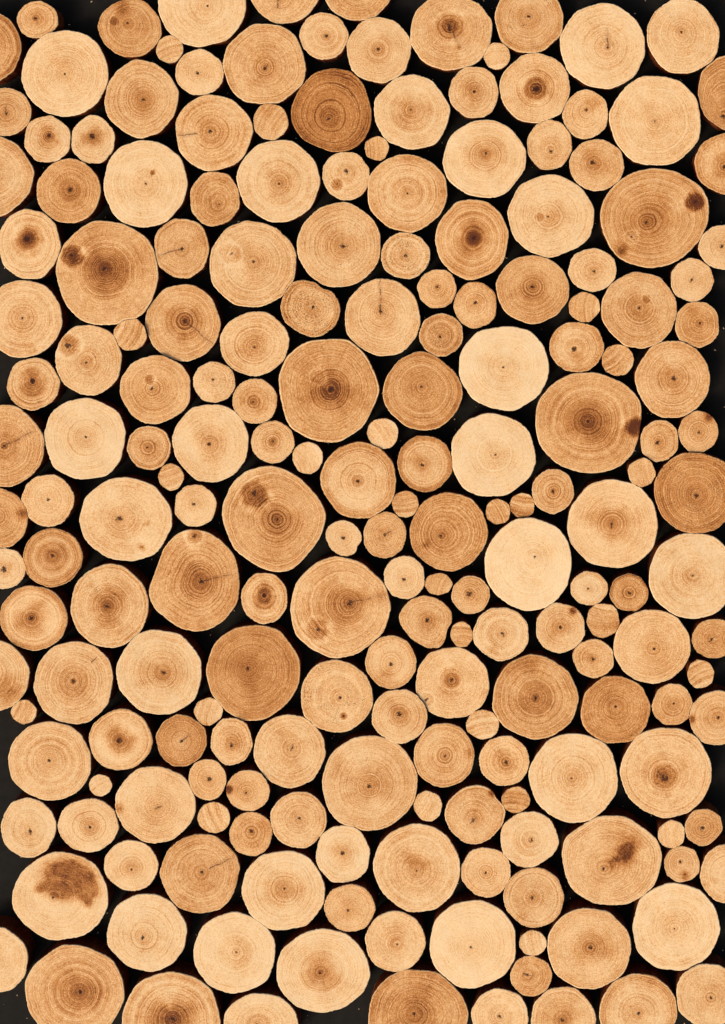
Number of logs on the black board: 200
